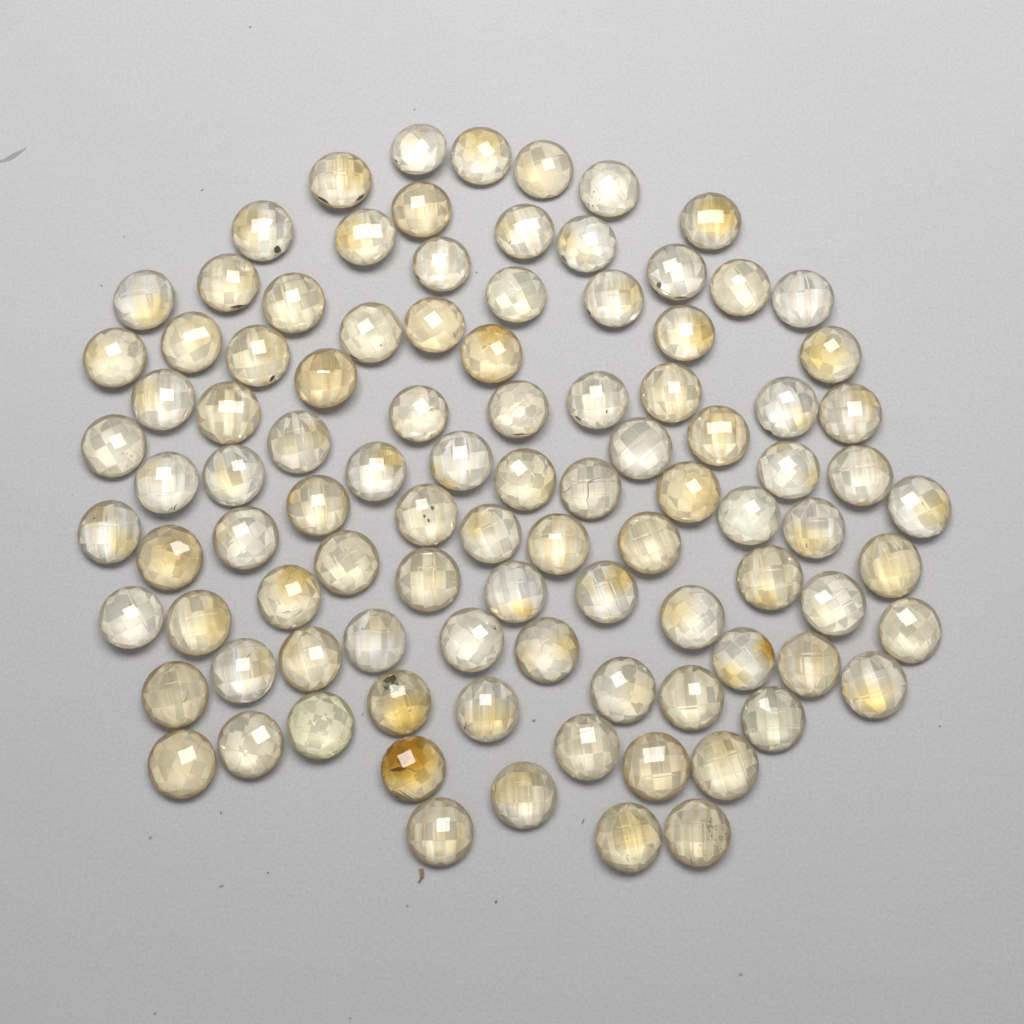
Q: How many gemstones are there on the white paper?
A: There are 98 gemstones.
